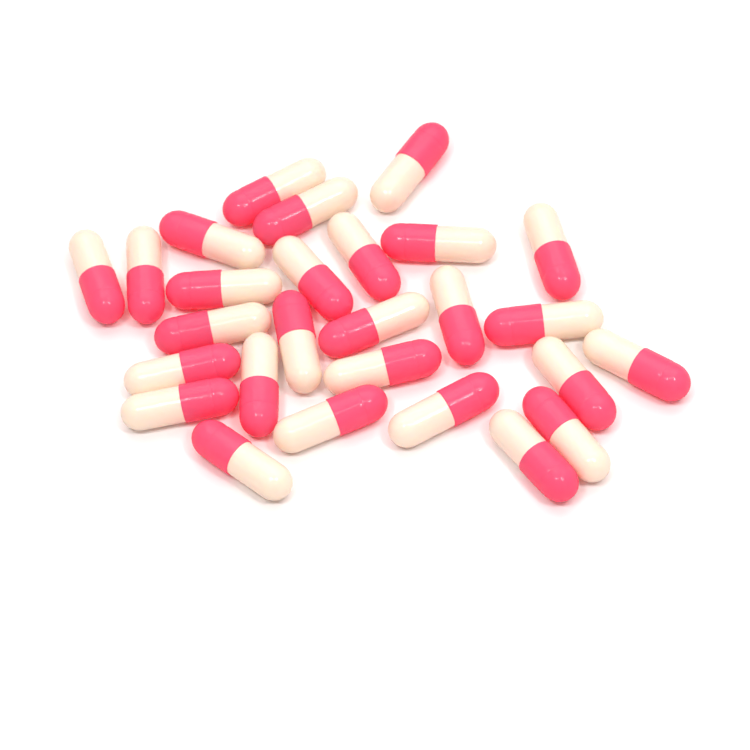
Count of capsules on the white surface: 27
